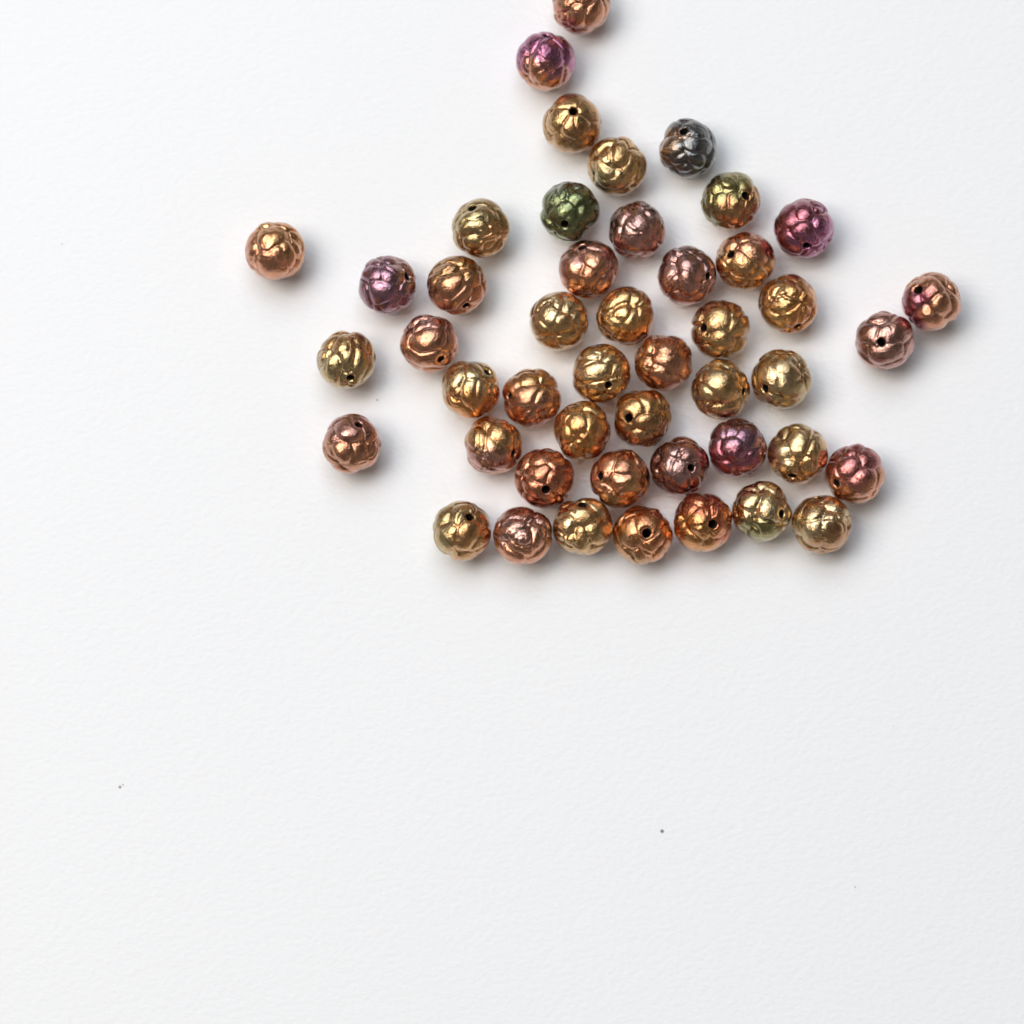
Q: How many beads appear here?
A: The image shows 47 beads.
